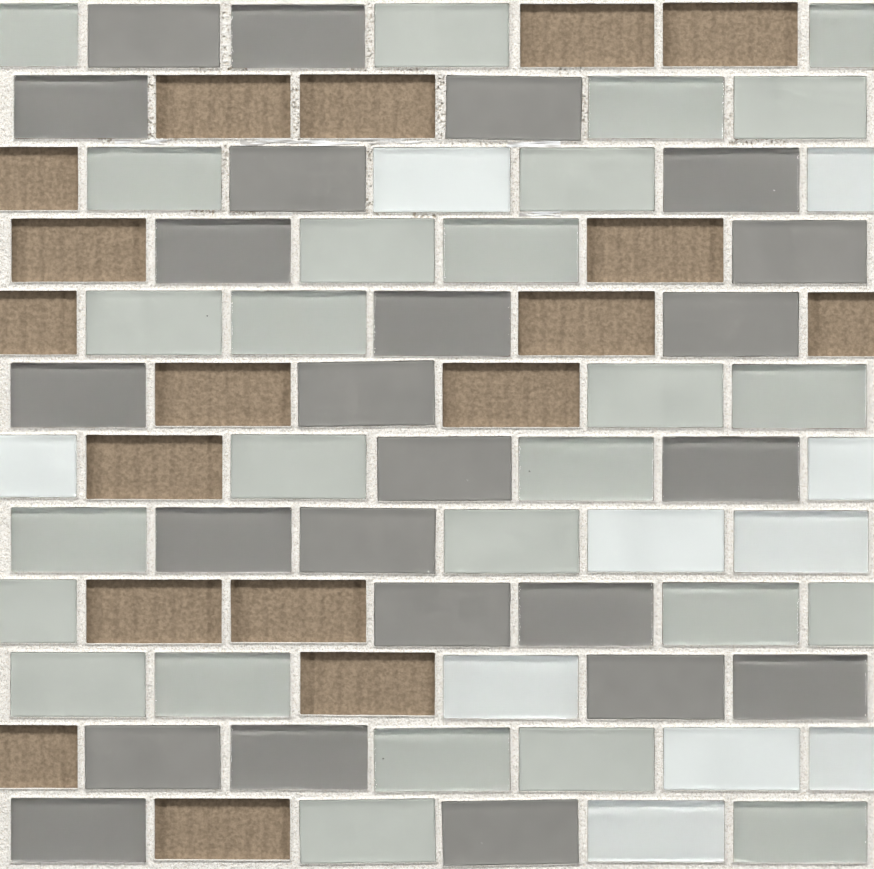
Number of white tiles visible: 10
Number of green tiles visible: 26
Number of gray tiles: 24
